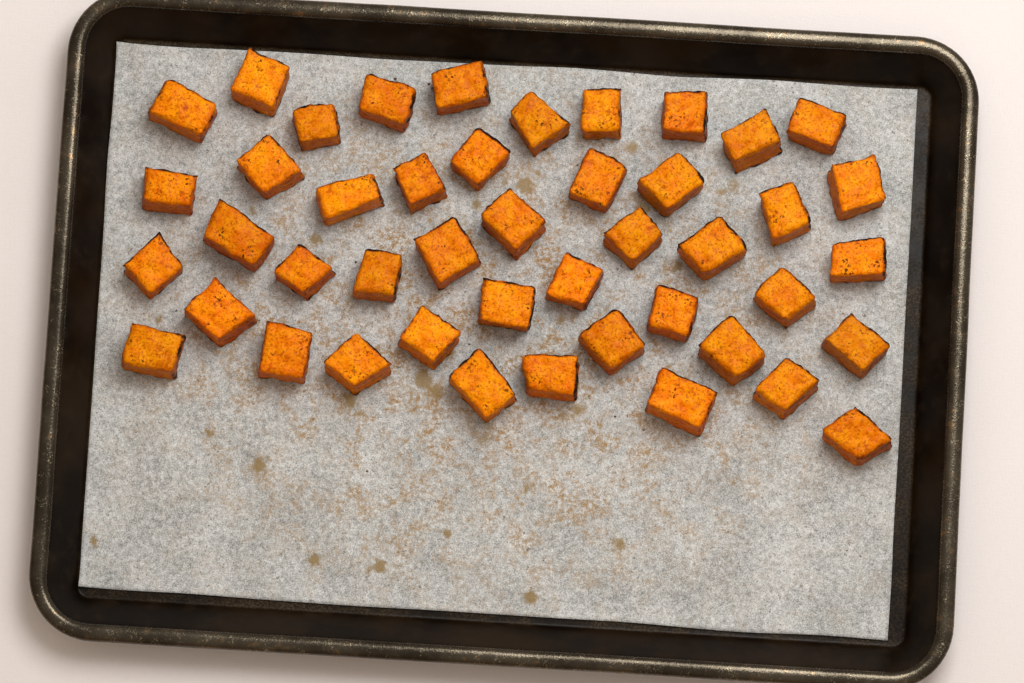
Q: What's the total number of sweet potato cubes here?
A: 45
